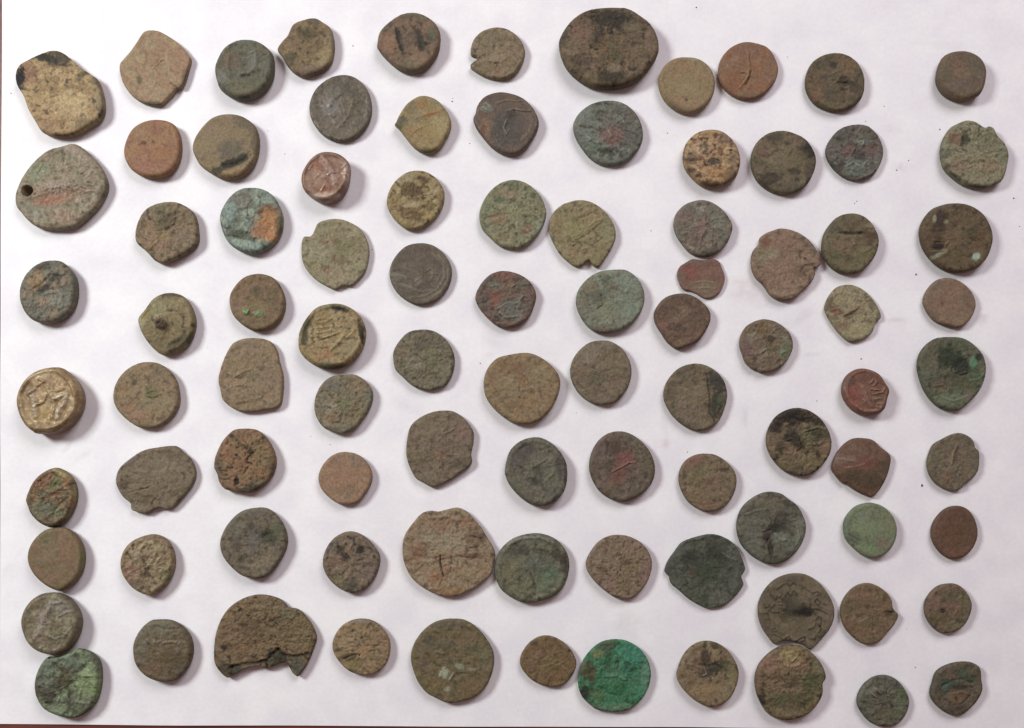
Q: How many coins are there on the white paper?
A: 92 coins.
